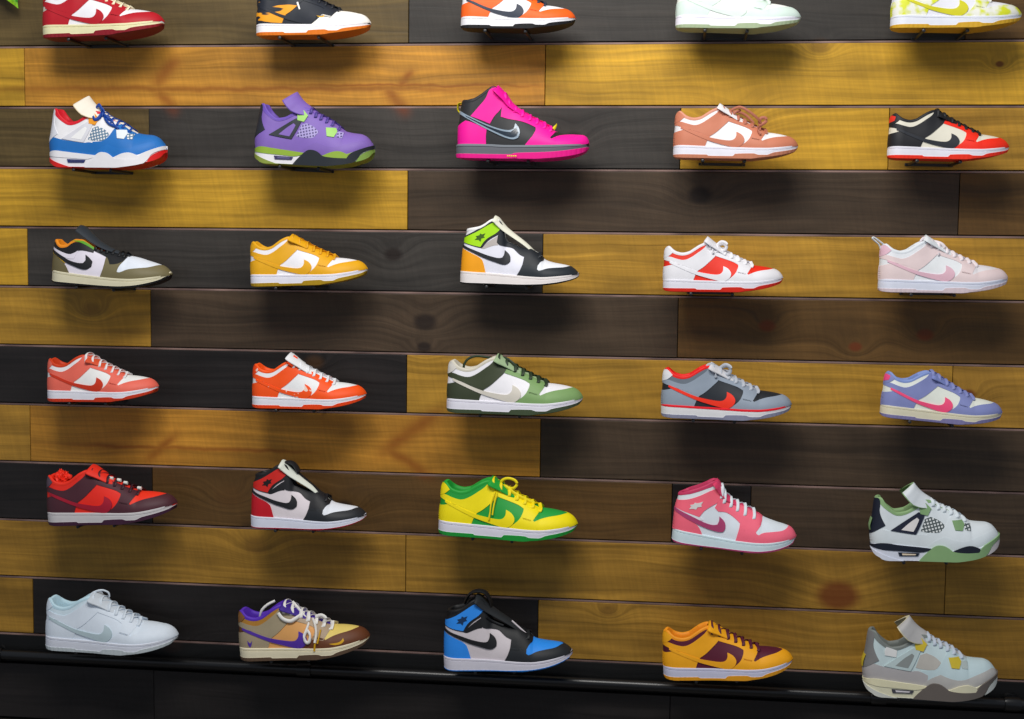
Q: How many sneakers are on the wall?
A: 30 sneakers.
